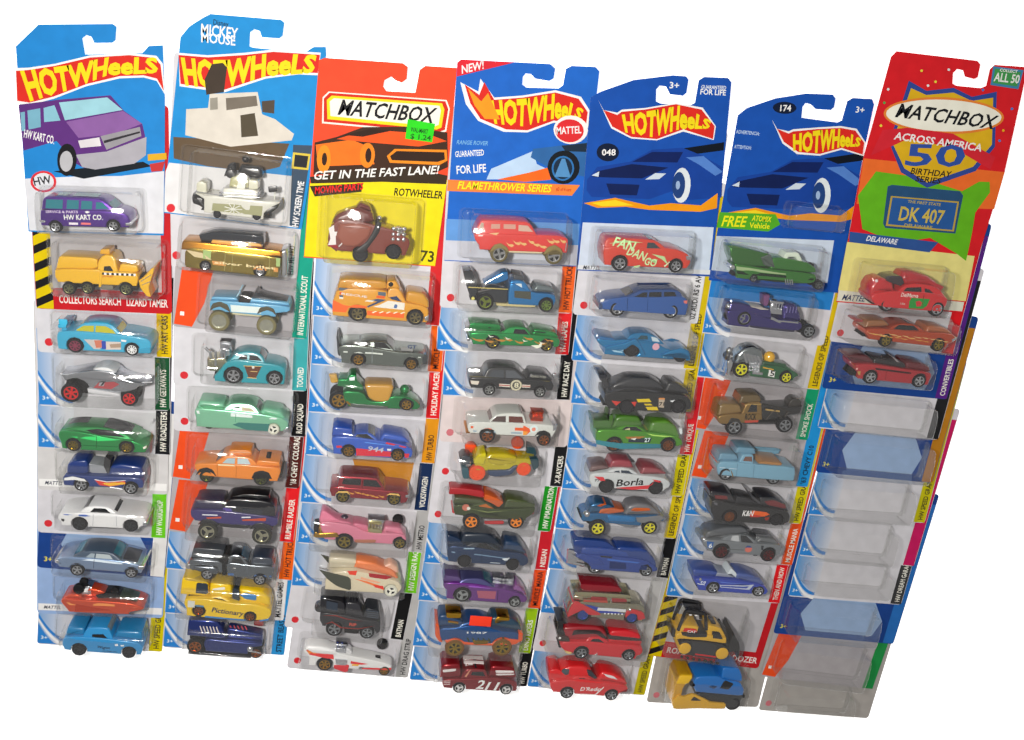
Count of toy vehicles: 65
